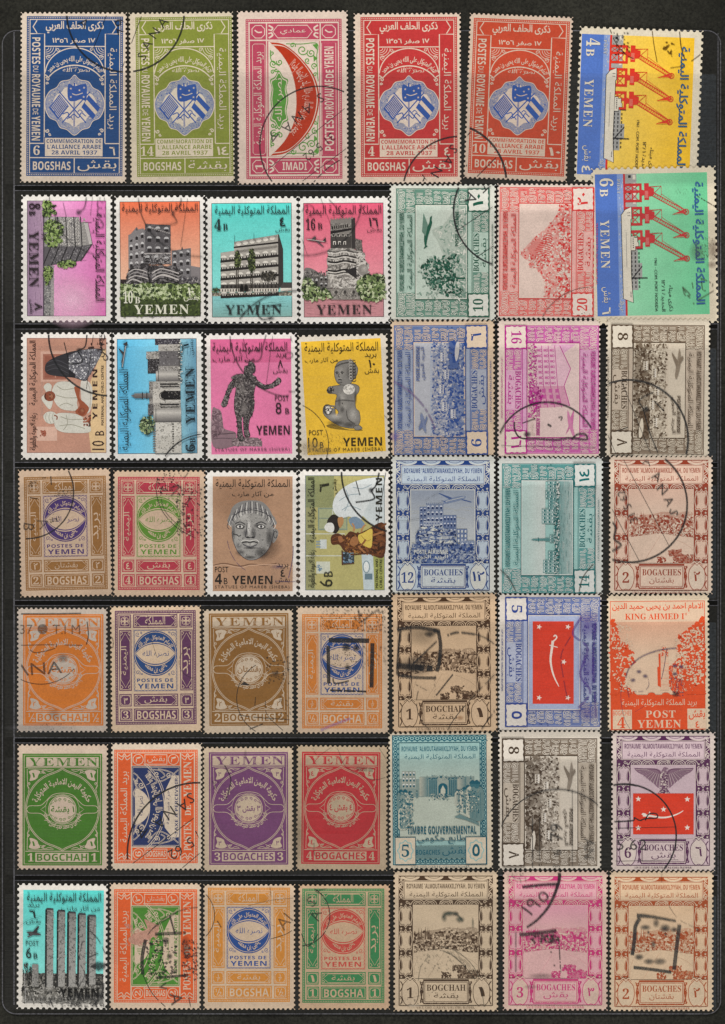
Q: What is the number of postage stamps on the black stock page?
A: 48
